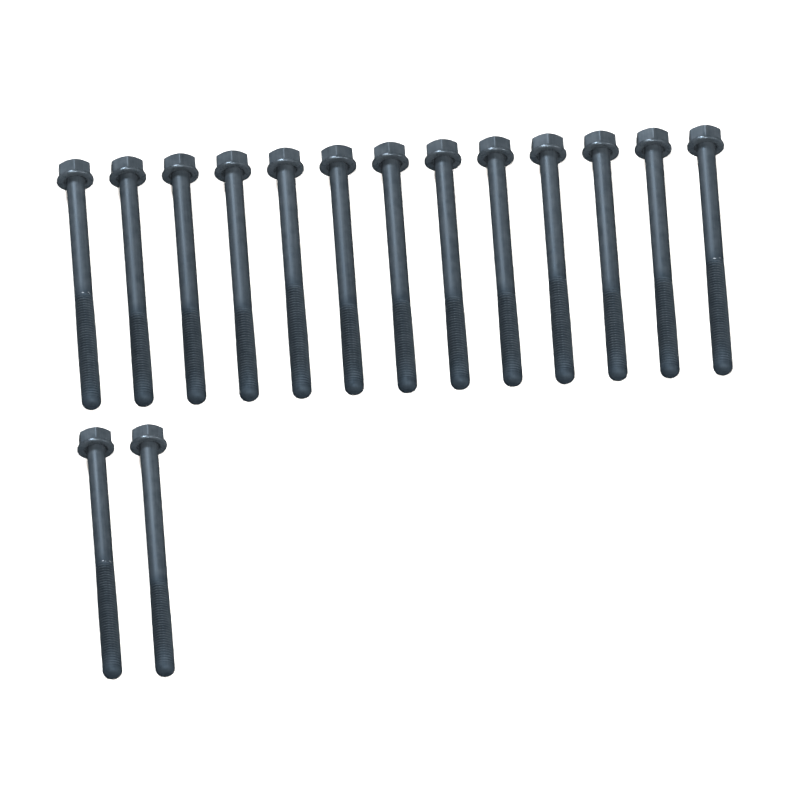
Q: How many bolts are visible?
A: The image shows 15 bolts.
